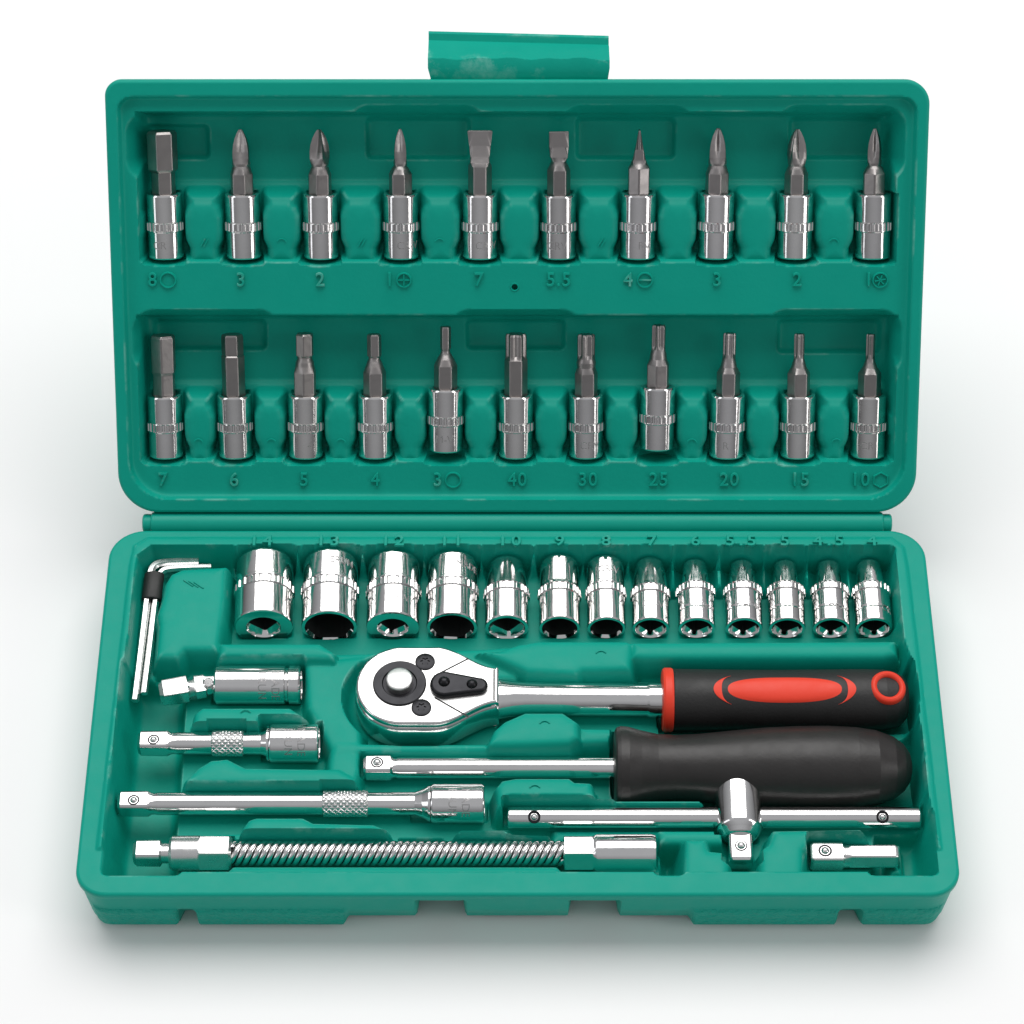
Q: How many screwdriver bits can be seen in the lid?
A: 21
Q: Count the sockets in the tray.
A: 13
